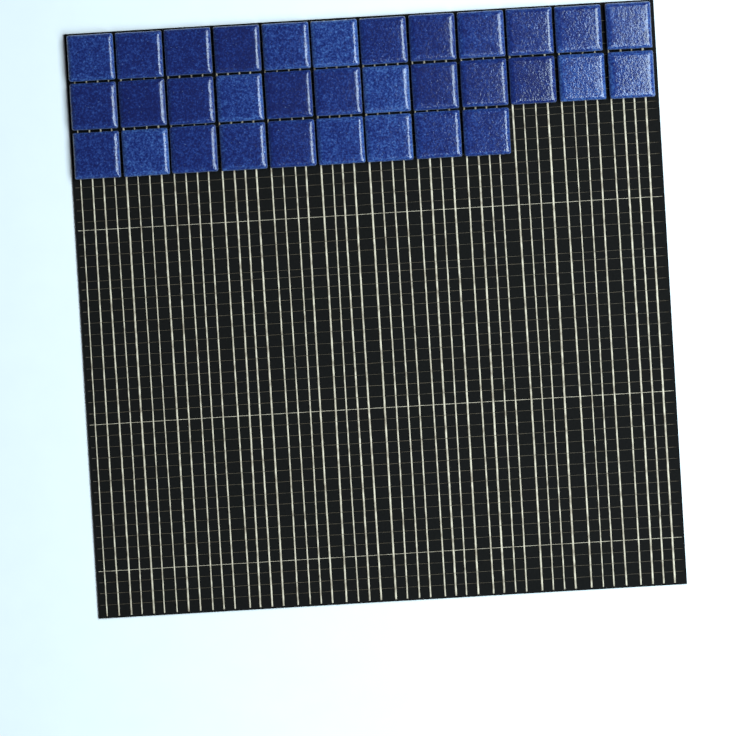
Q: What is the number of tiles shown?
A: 33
